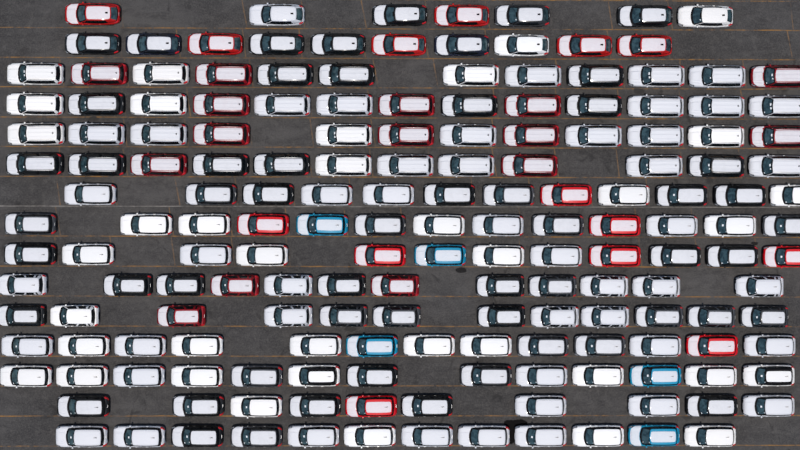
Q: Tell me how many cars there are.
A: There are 175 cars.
